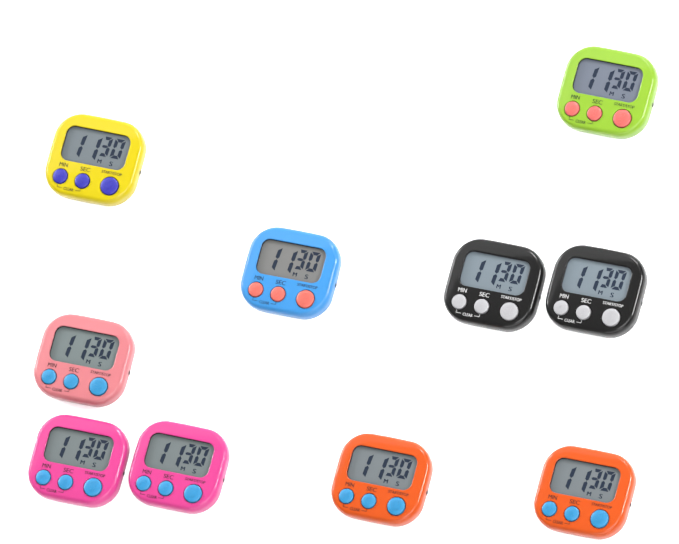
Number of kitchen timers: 10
